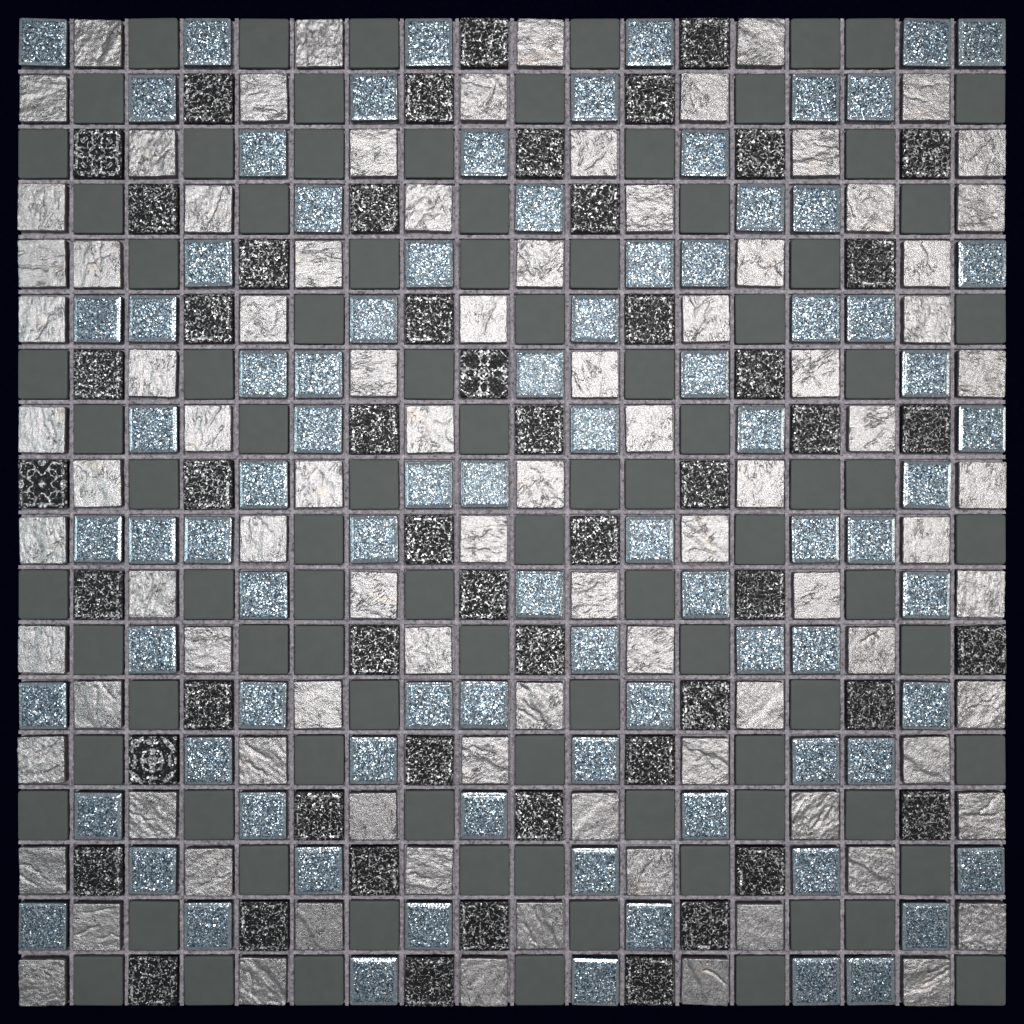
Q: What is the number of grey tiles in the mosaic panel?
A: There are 93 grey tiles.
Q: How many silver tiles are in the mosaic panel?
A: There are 91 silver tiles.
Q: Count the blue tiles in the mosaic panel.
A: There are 87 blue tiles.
